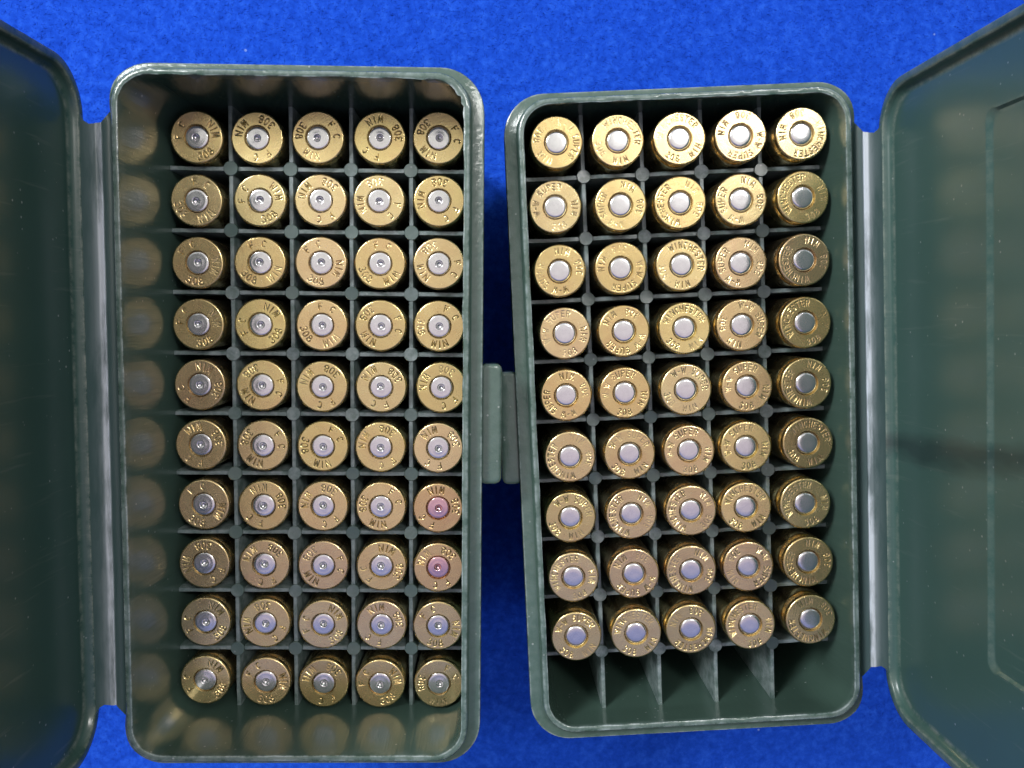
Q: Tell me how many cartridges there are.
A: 95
